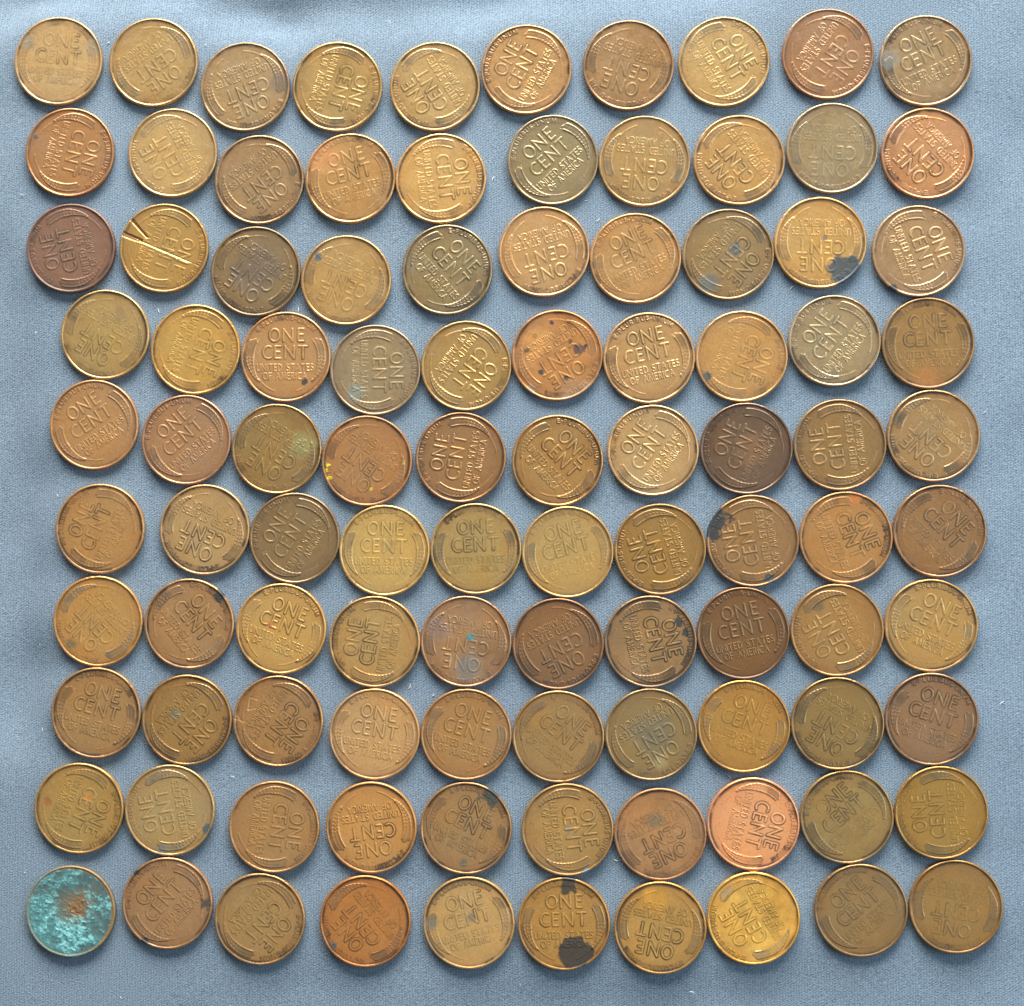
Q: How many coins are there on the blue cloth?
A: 100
